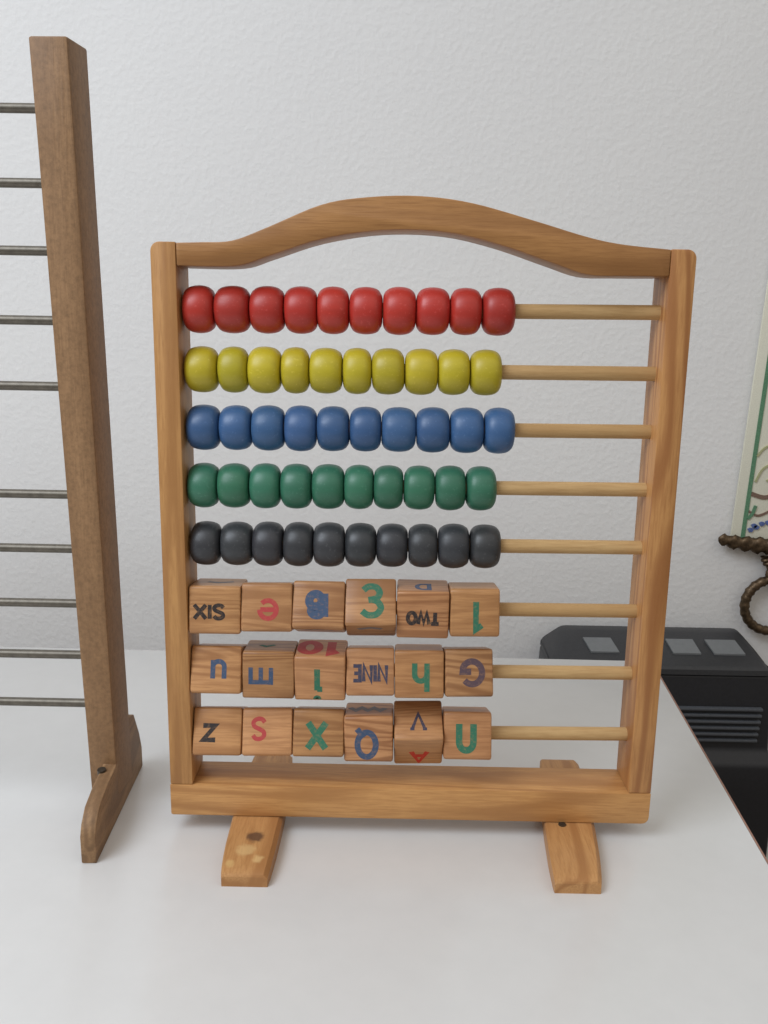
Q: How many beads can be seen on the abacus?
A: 50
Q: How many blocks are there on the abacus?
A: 18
